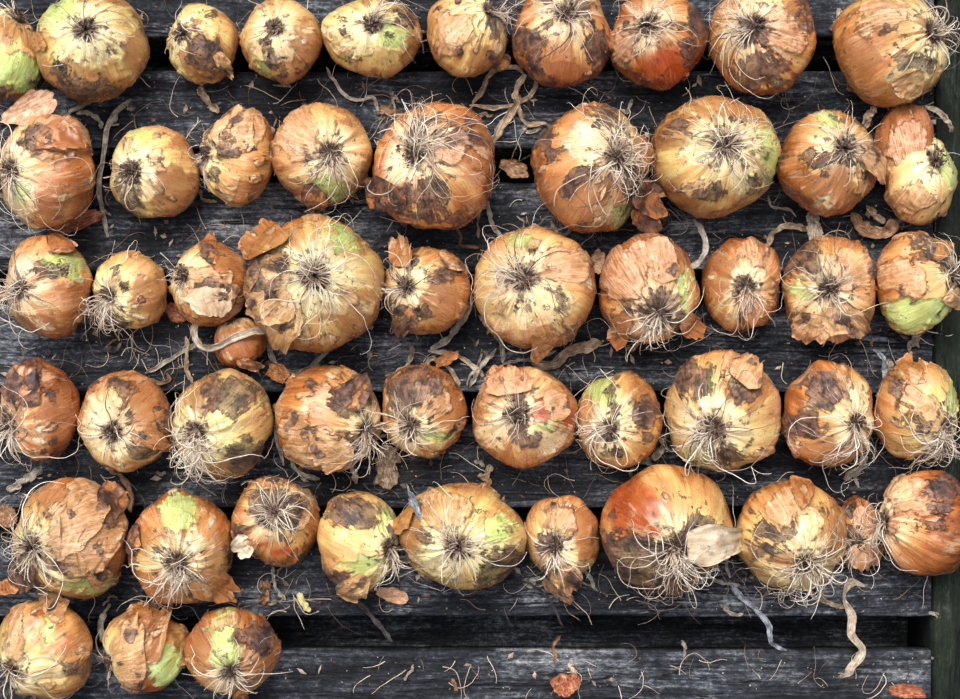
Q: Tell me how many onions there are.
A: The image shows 53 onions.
